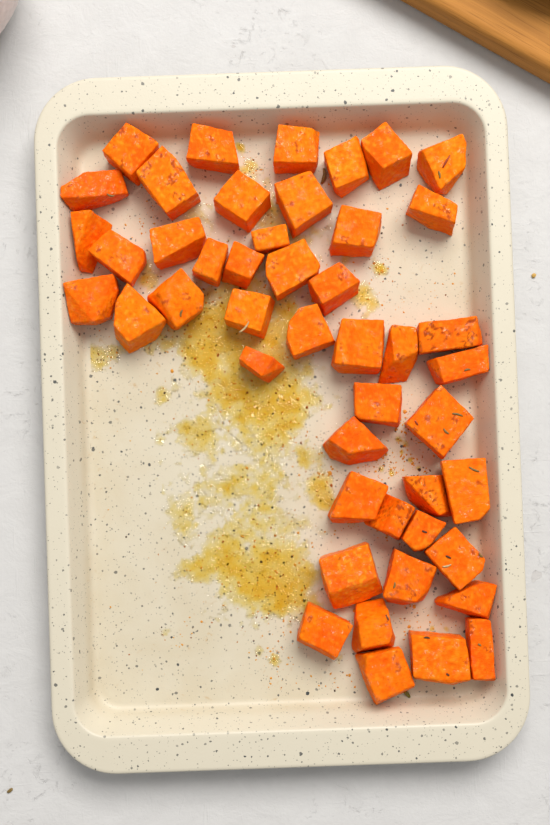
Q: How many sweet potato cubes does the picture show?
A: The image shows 47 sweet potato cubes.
